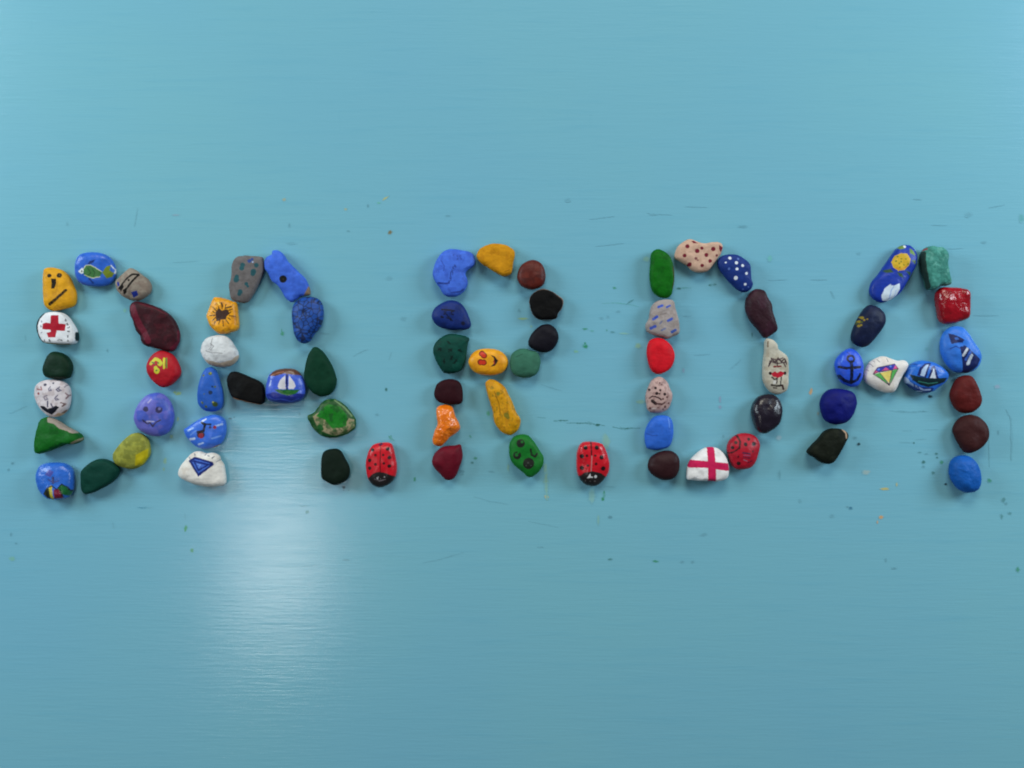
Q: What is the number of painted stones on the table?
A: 68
